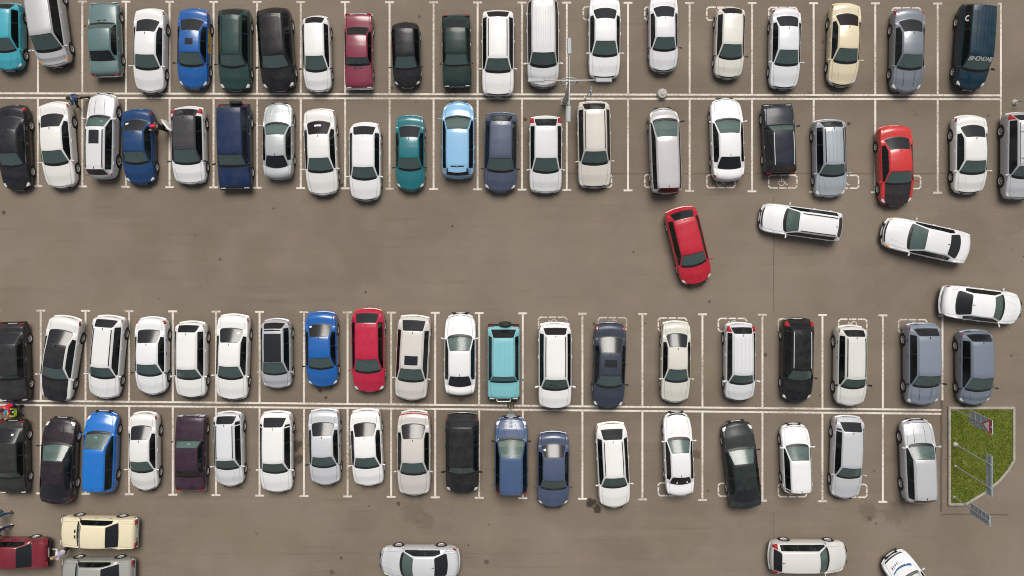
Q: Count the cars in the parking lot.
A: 90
